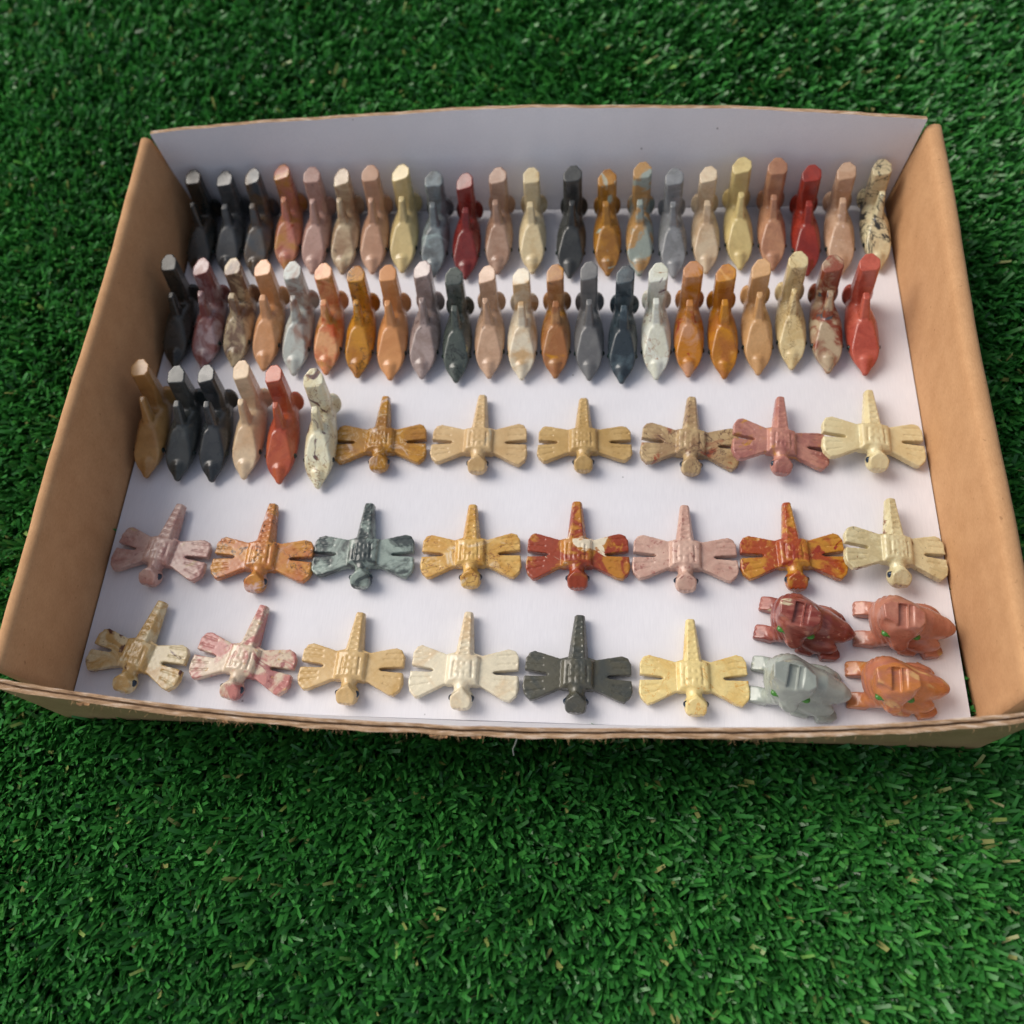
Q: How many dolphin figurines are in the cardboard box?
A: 50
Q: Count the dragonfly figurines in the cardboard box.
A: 20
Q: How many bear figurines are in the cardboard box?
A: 4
